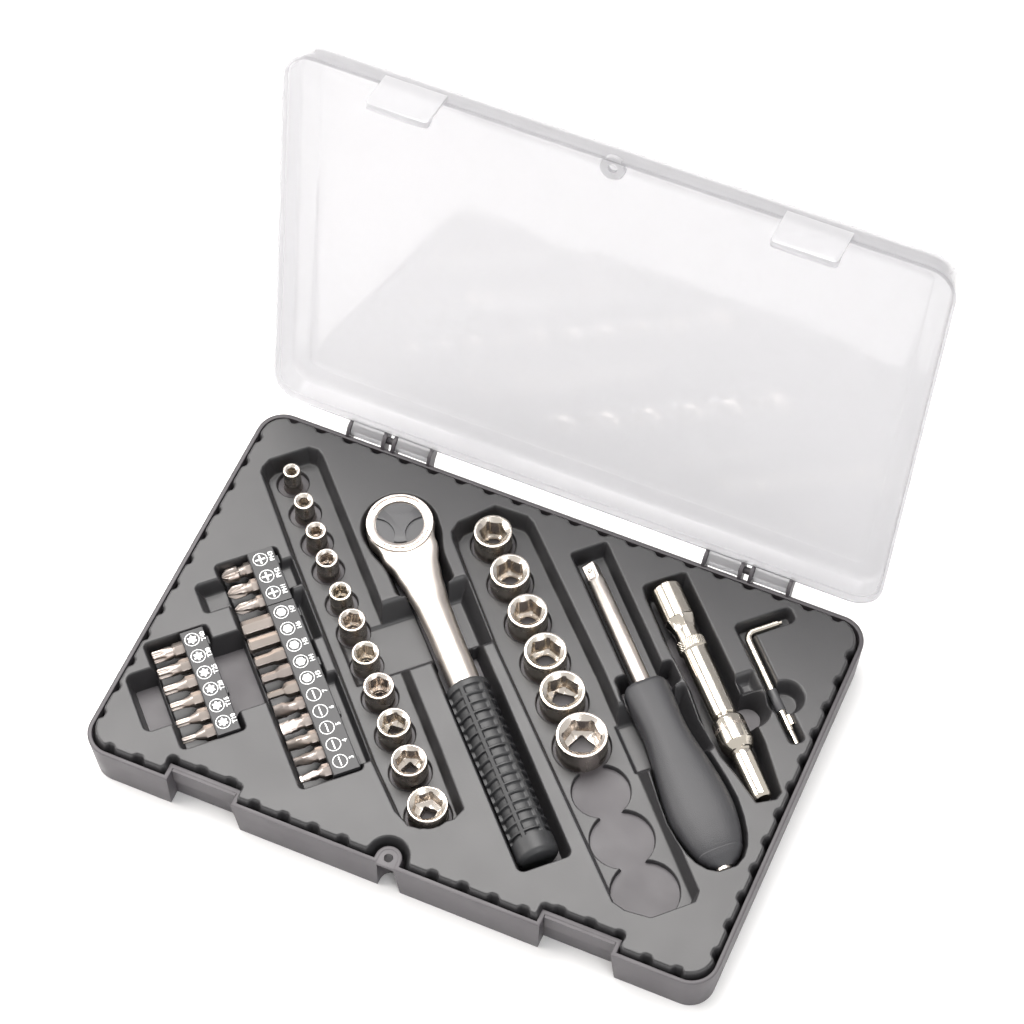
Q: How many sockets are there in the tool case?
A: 17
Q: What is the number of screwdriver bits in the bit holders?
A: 19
